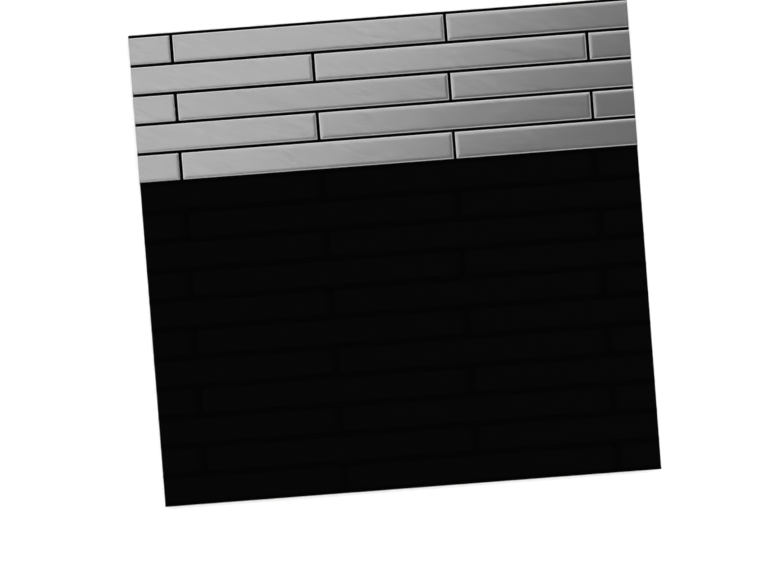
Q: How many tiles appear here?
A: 15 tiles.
